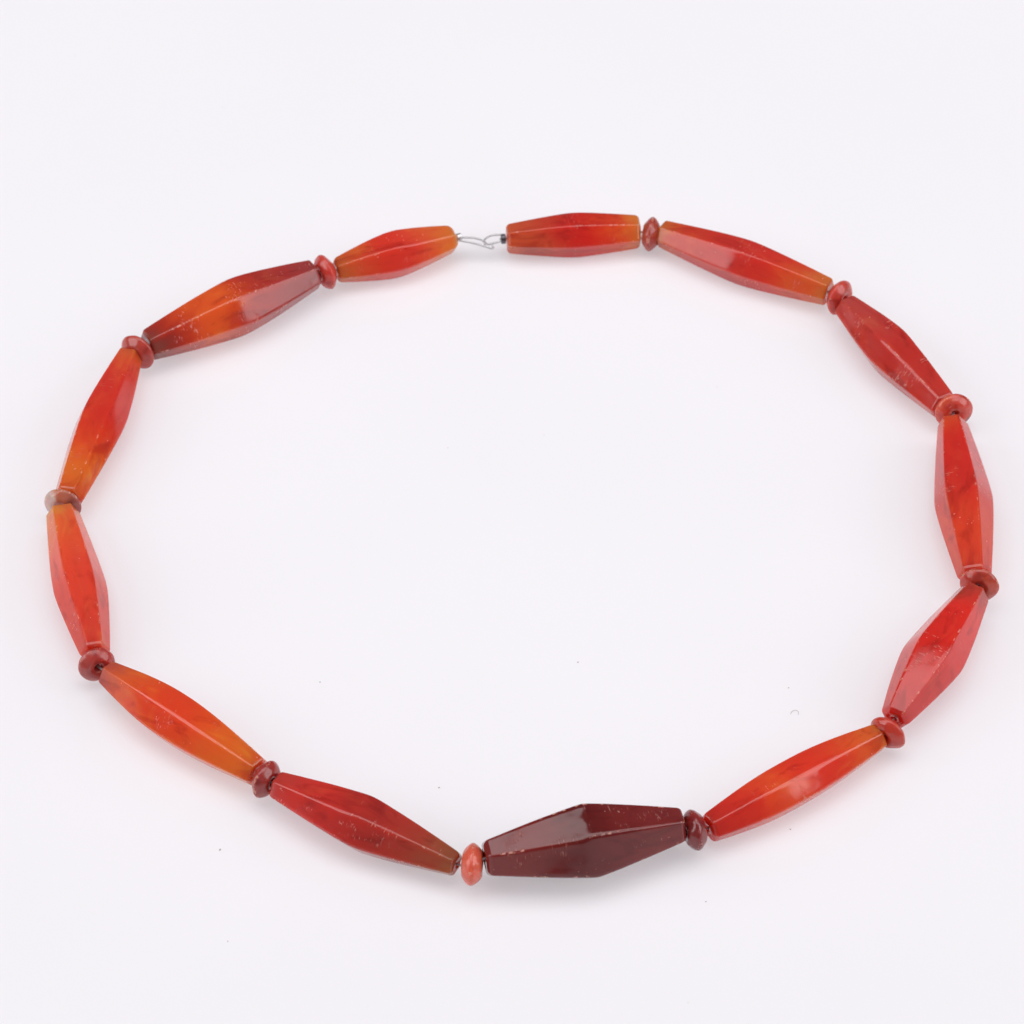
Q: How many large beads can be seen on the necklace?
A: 13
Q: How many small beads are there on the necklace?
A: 12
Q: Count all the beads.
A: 25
